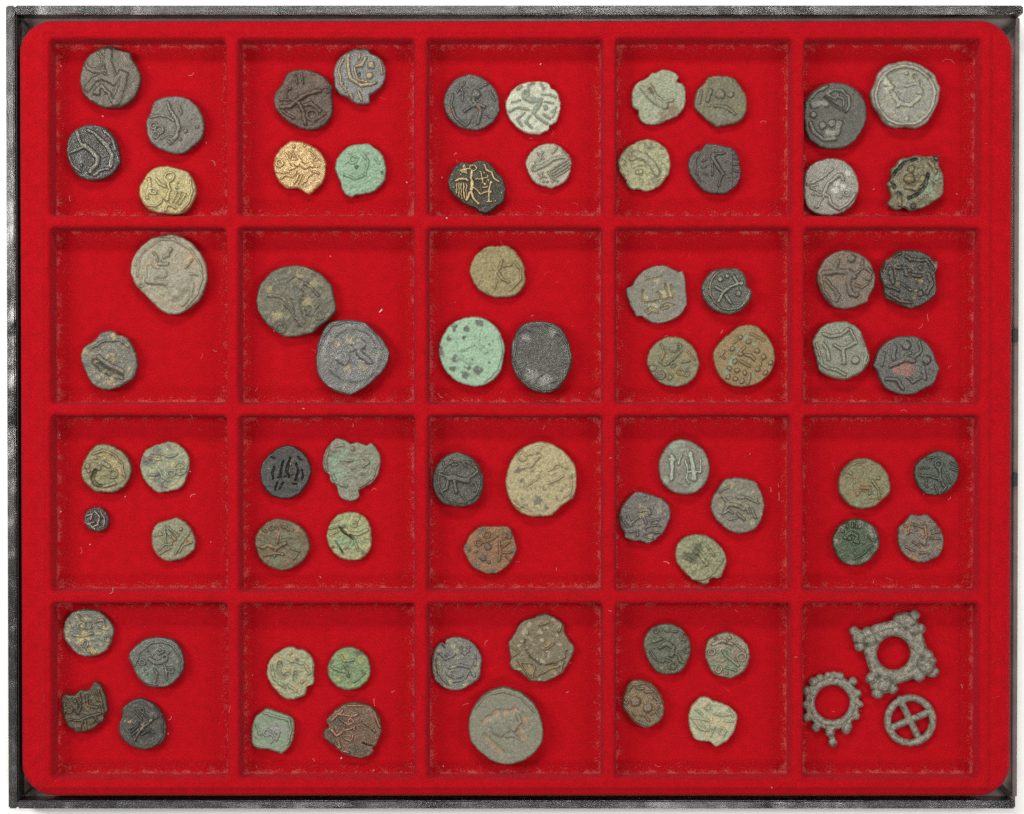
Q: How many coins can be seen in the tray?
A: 69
